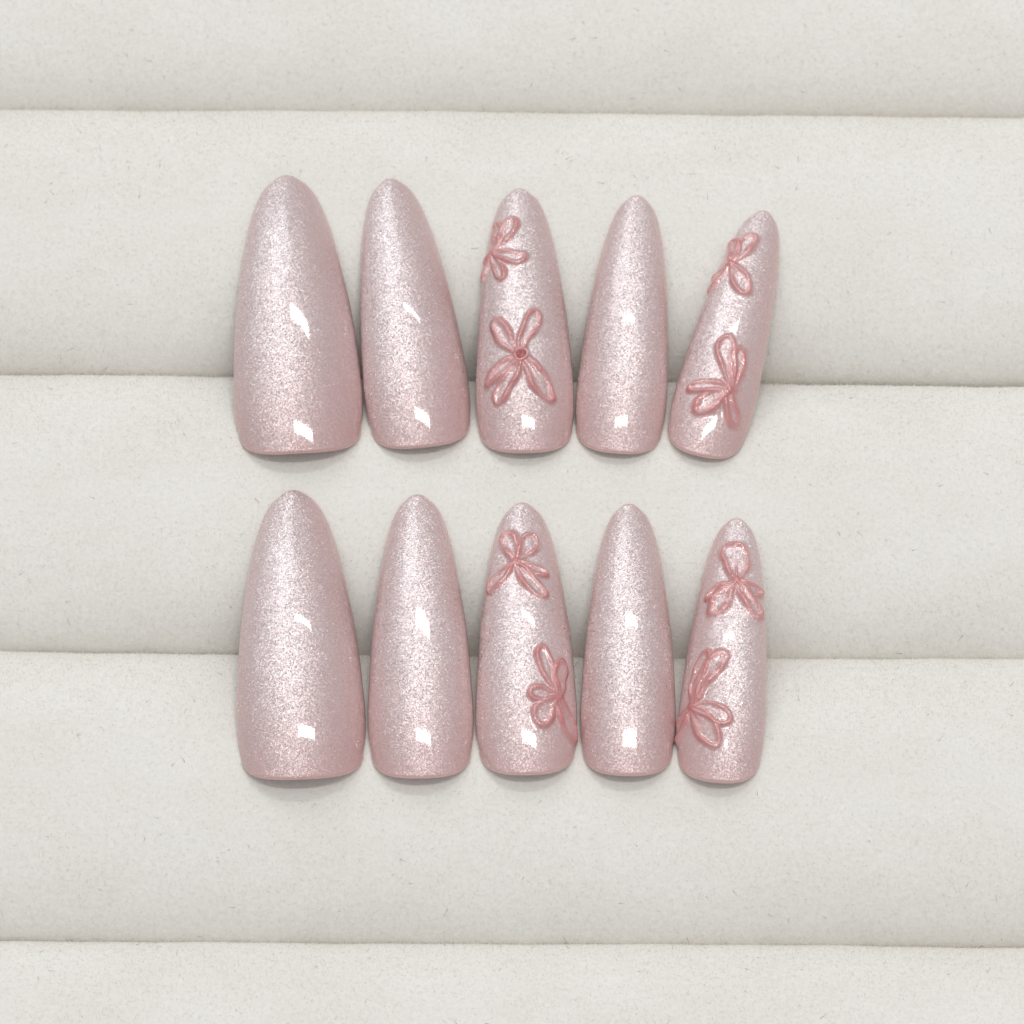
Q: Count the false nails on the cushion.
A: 10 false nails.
